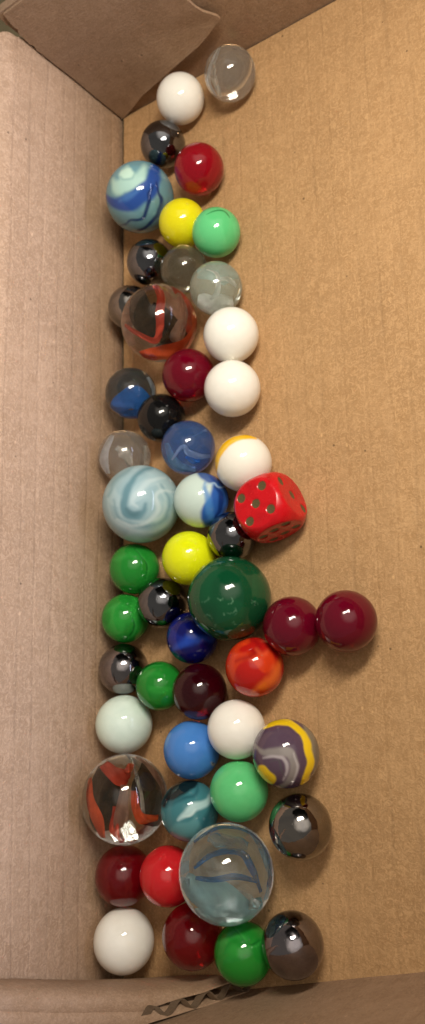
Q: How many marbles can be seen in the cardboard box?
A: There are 50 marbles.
